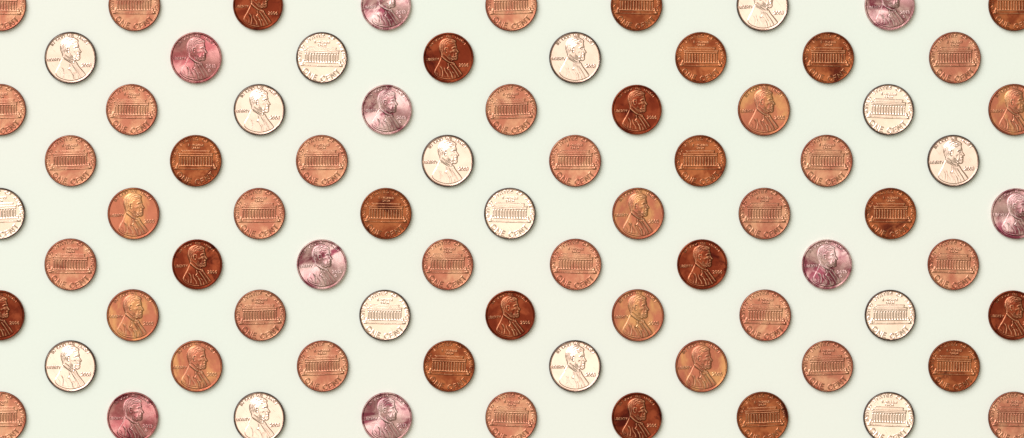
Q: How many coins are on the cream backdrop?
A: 77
